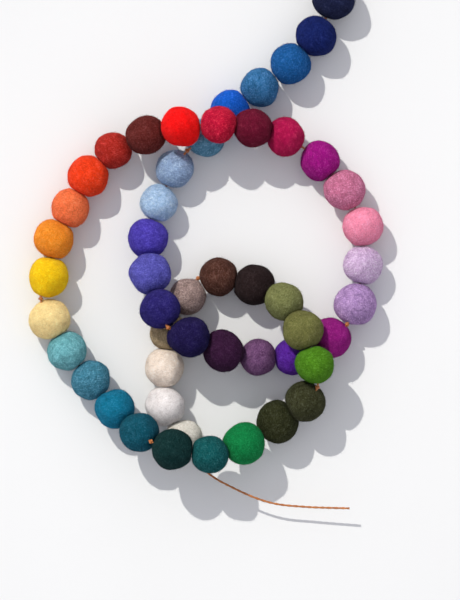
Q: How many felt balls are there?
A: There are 51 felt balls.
